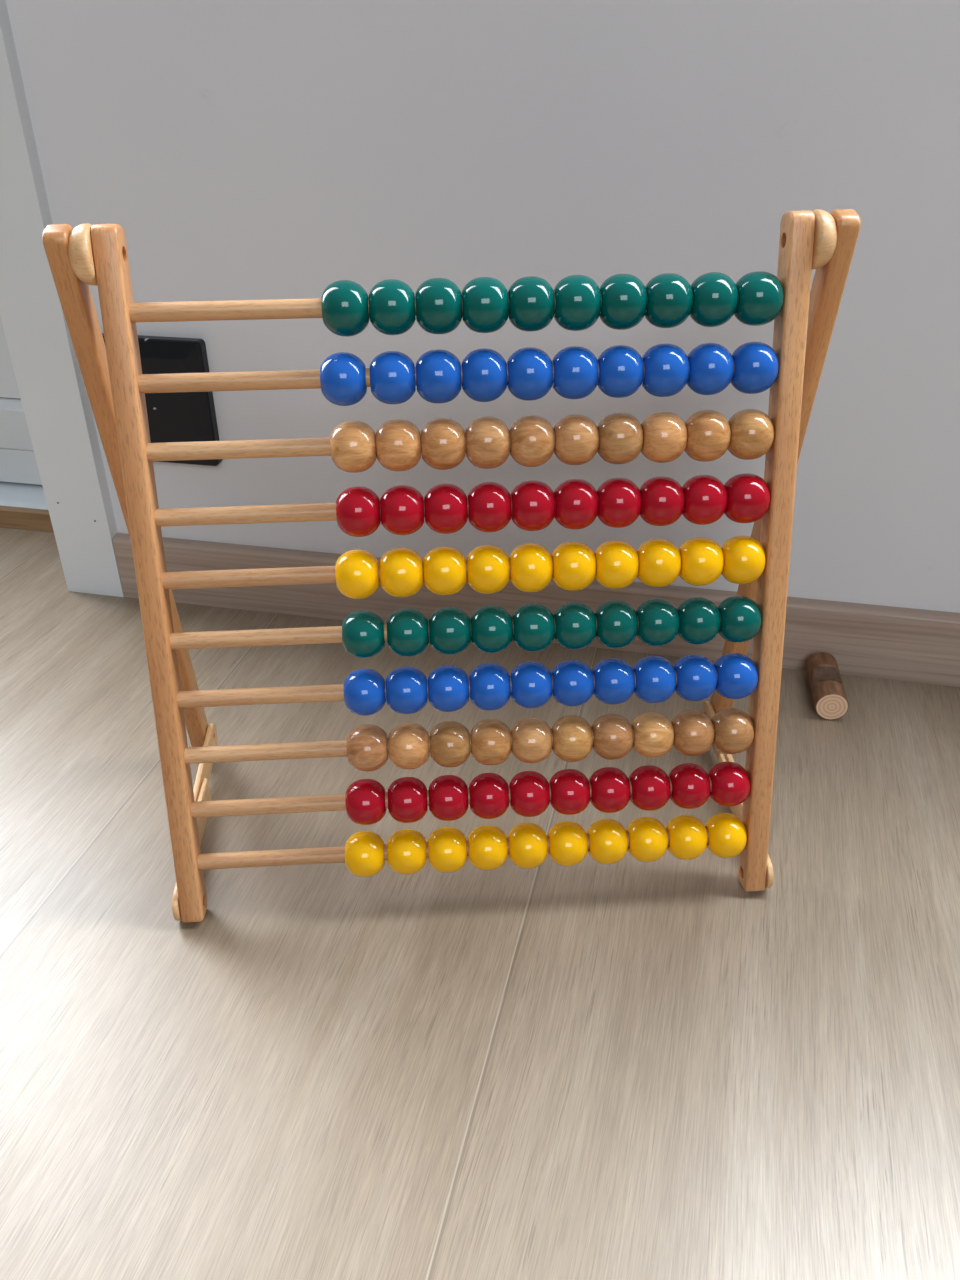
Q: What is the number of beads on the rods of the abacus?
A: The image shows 100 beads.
